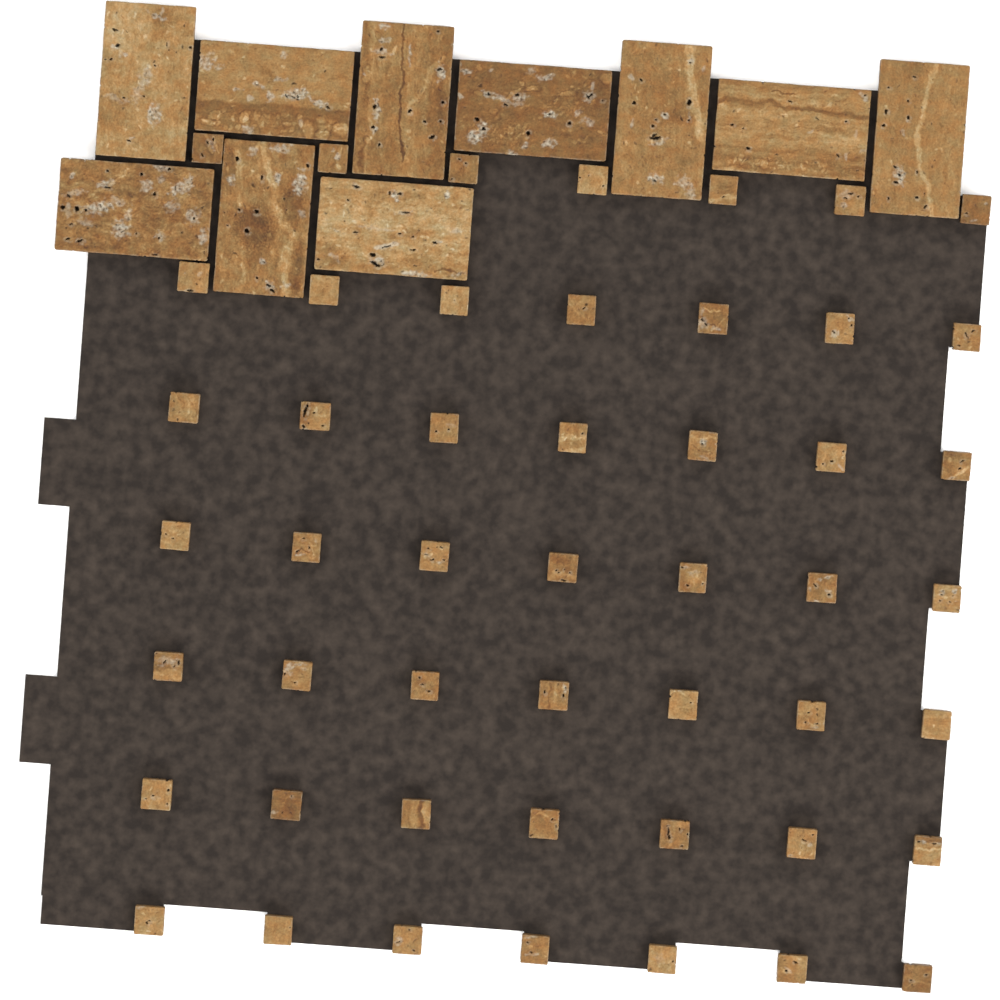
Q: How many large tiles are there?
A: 10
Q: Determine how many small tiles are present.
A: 49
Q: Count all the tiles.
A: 59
